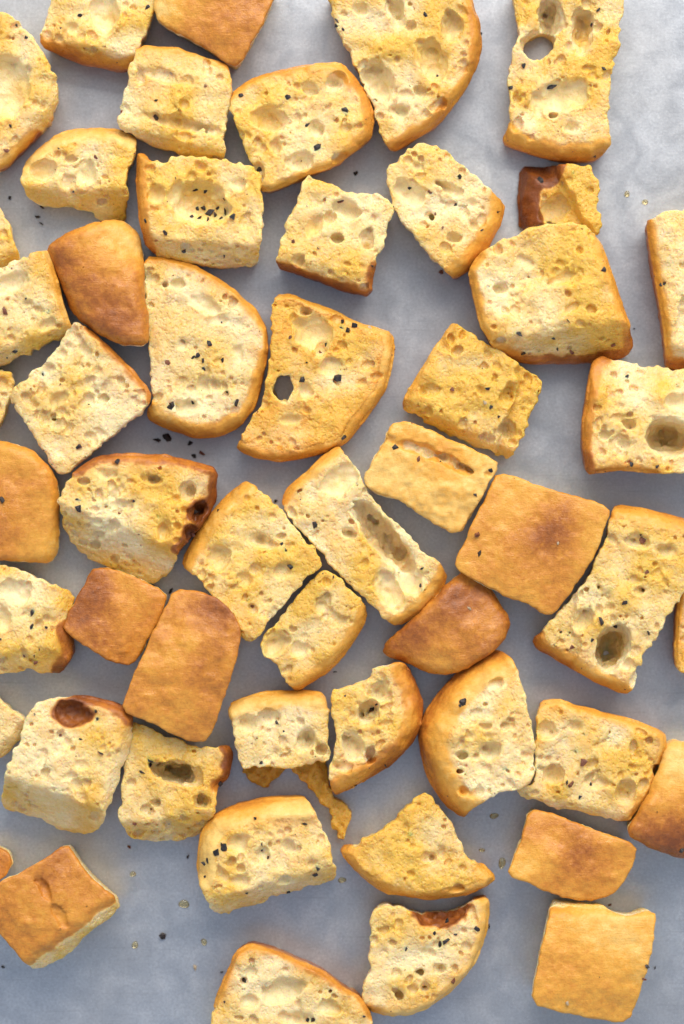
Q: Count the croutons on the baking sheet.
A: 52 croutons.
